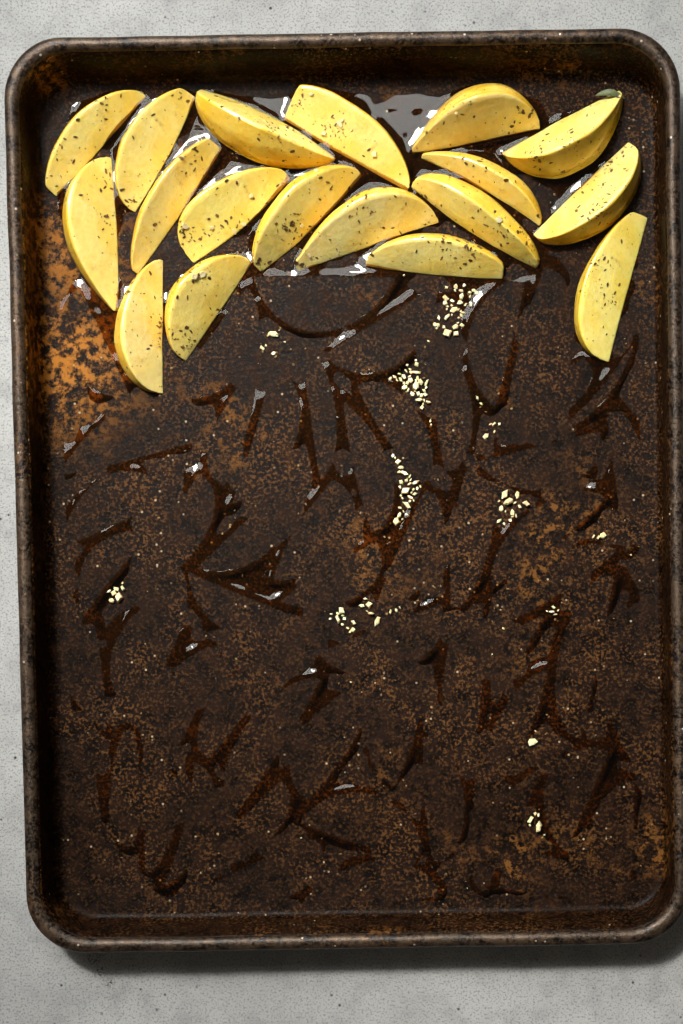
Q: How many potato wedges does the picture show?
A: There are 18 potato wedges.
